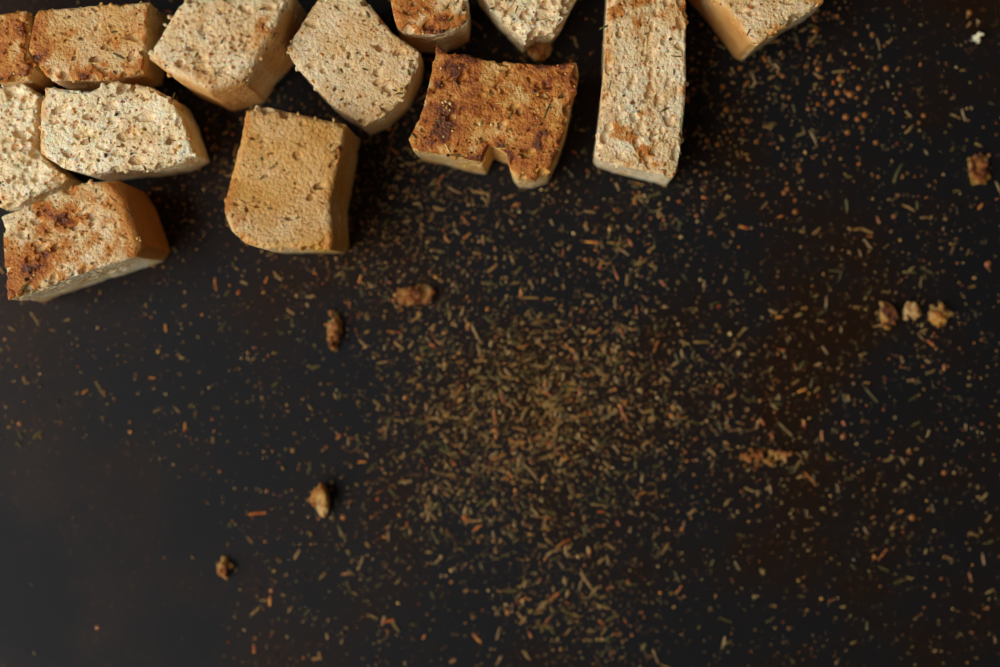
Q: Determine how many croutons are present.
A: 13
